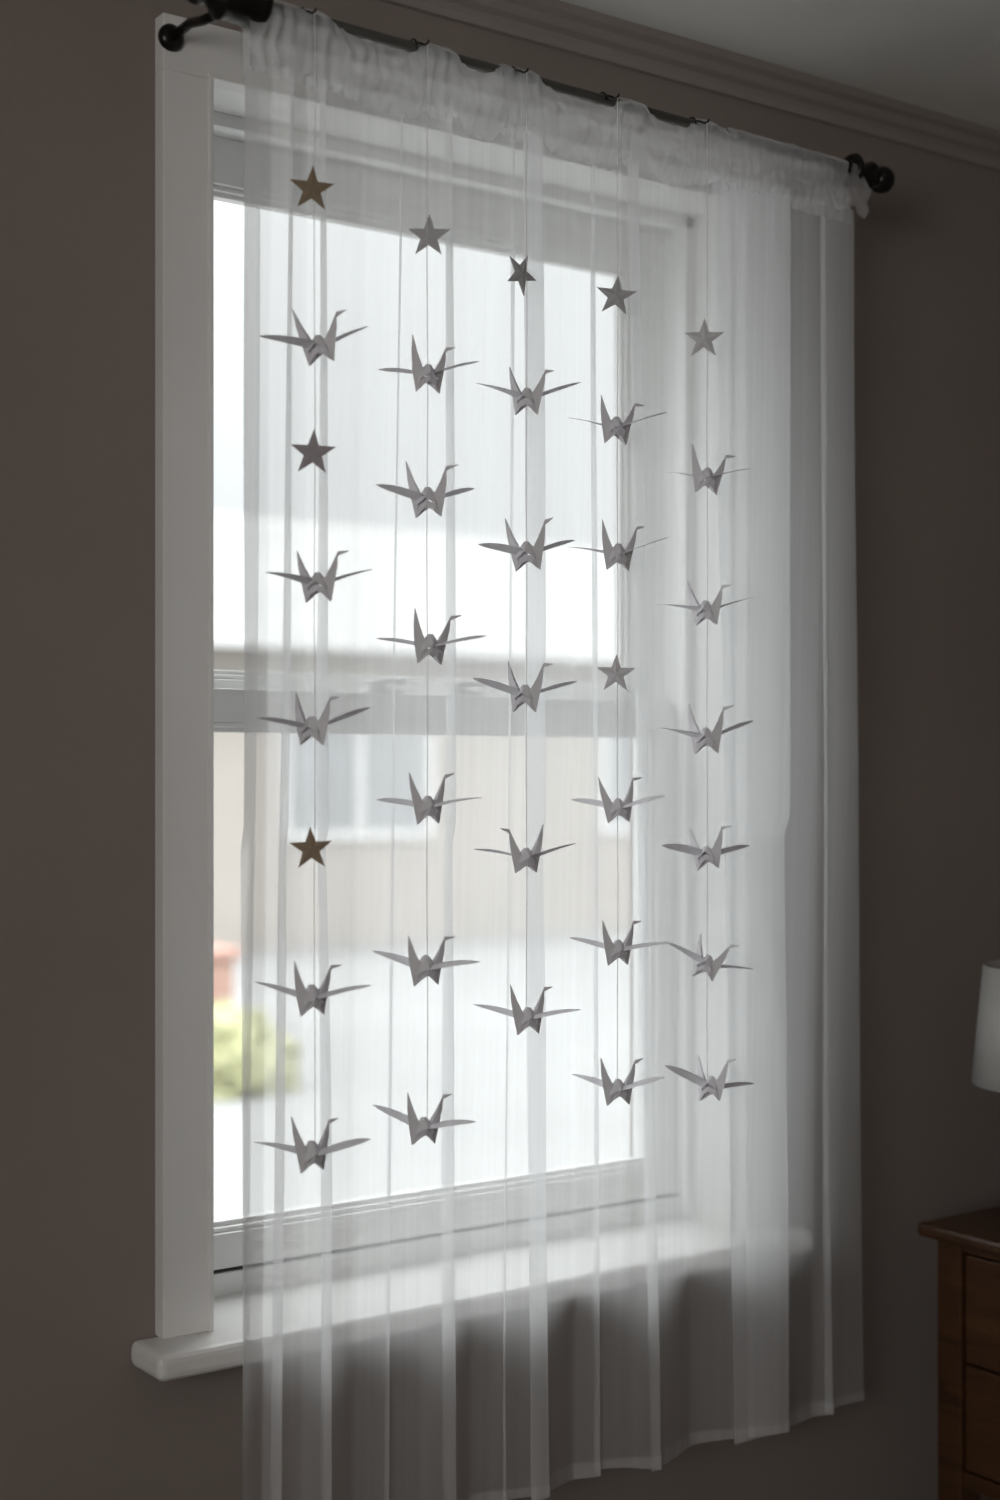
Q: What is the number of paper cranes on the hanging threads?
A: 27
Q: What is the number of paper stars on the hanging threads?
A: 8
